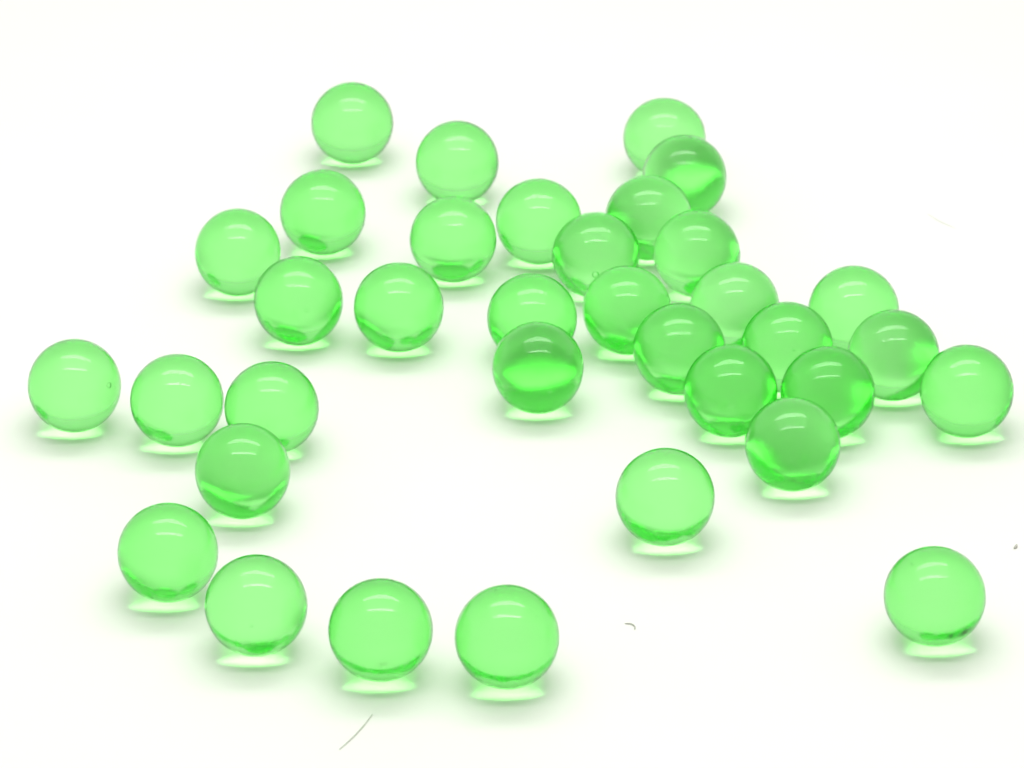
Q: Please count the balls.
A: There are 35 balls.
